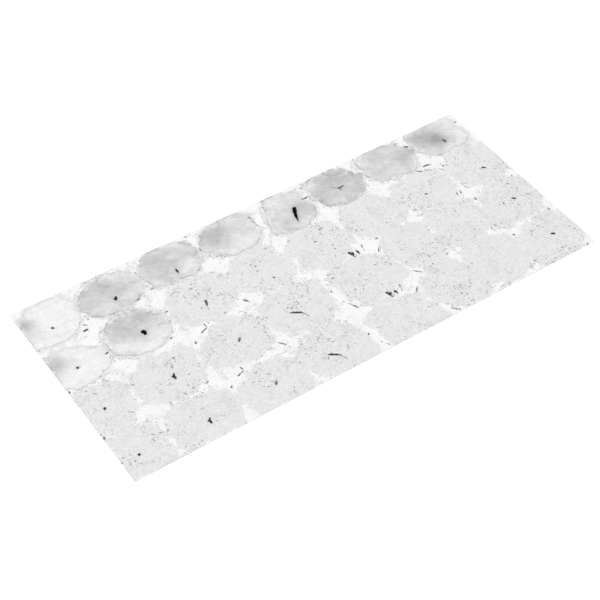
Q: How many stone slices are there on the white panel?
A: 10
